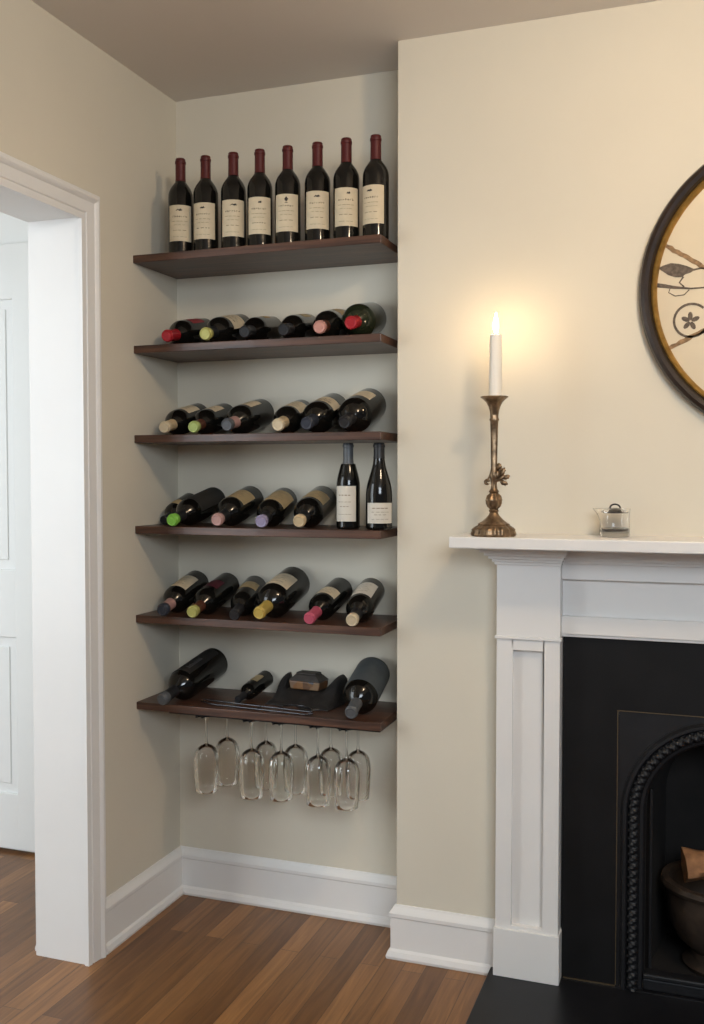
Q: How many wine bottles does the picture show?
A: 36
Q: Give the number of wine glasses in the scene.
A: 10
